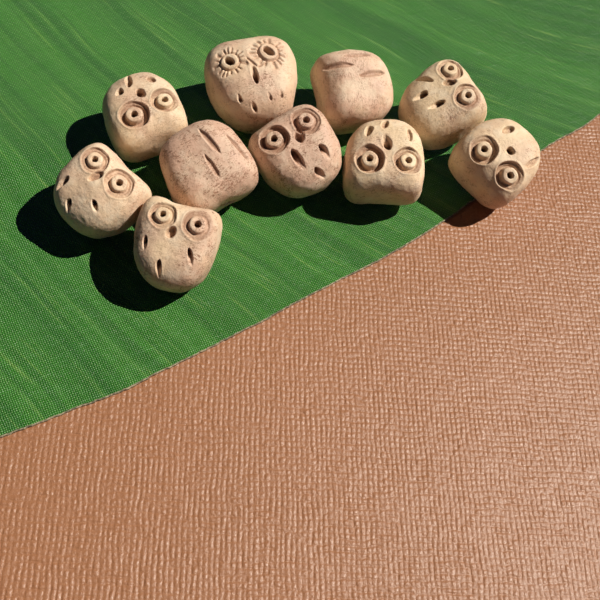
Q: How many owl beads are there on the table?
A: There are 10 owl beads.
